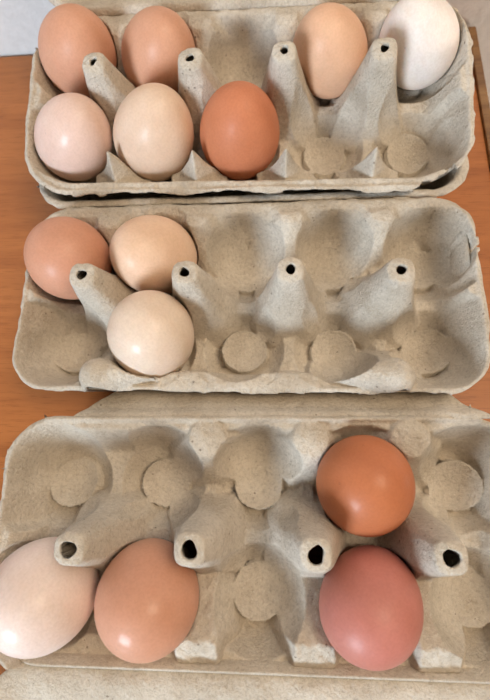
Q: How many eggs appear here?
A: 14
